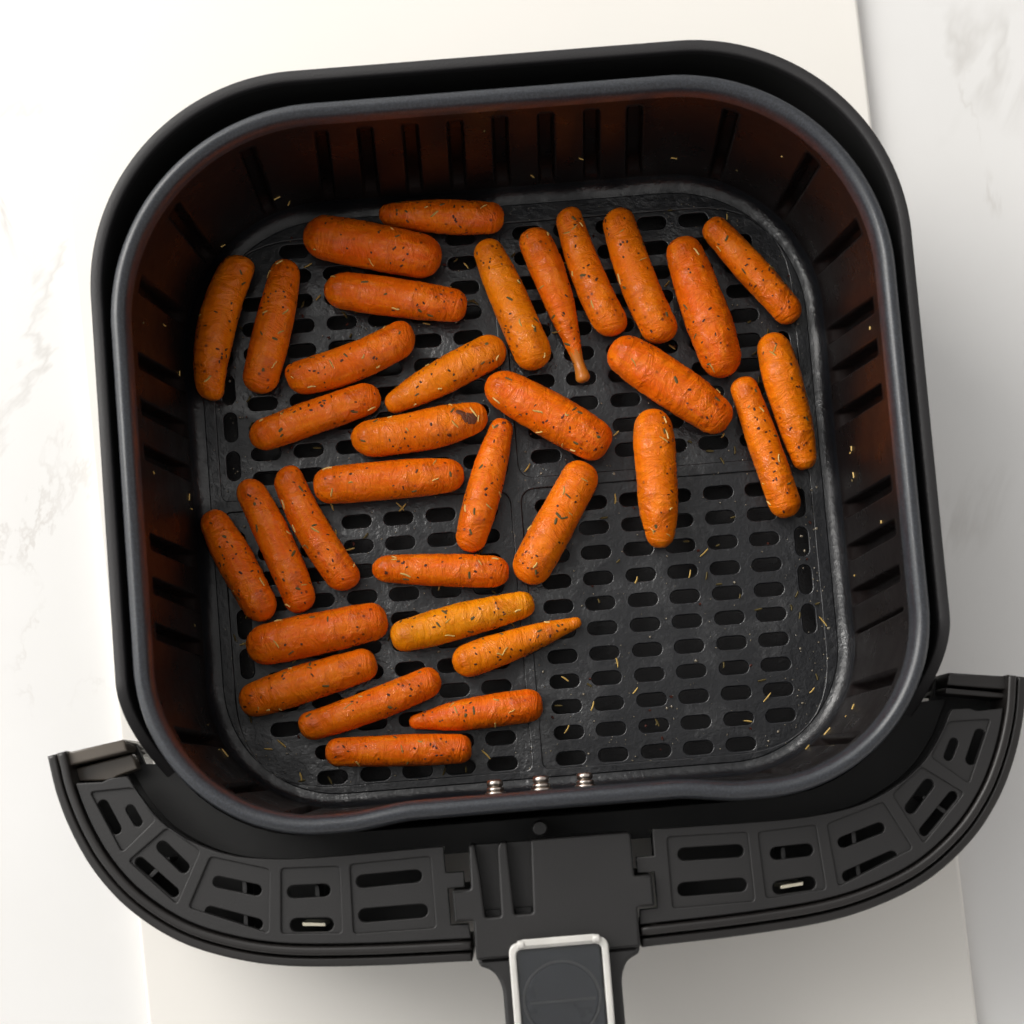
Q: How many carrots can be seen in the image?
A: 34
